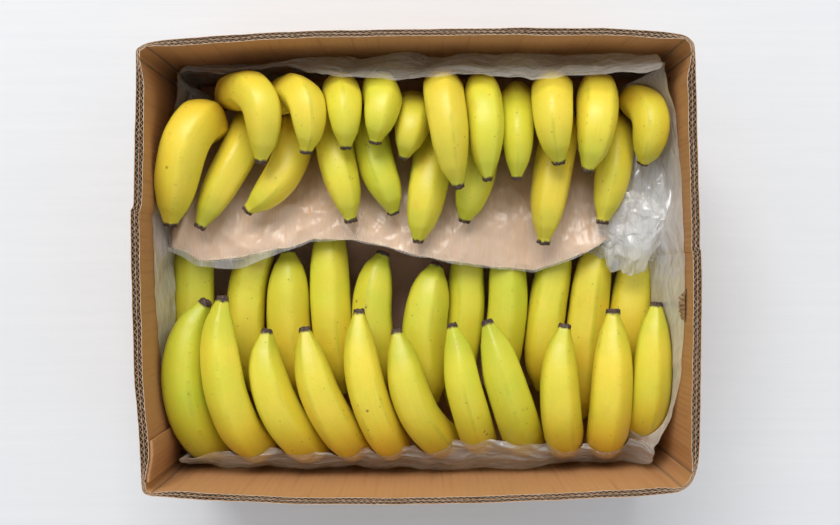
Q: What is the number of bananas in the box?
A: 42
